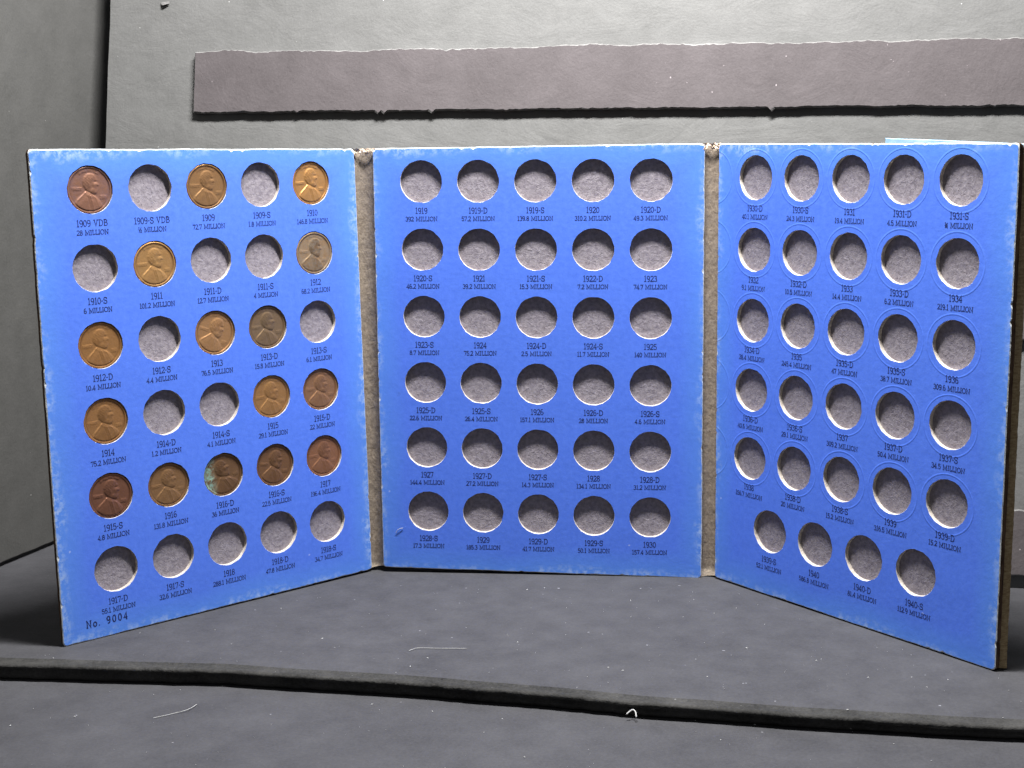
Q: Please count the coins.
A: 16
